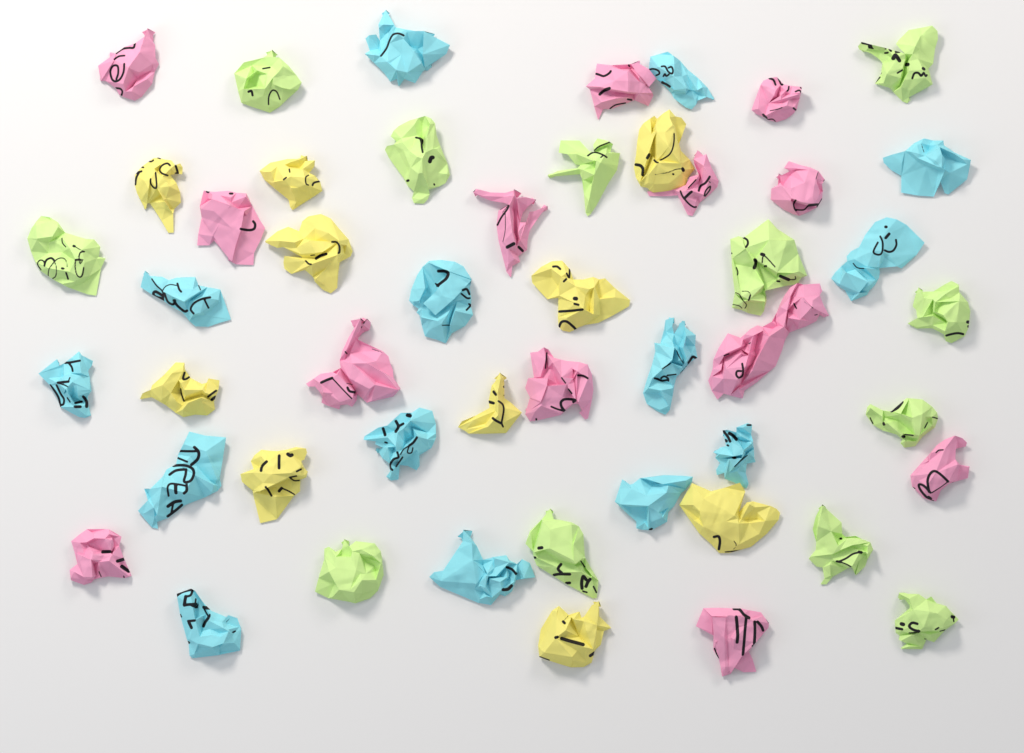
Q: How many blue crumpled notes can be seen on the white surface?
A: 14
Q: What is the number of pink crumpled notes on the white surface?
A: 13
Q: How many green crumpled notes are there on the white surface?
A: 12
